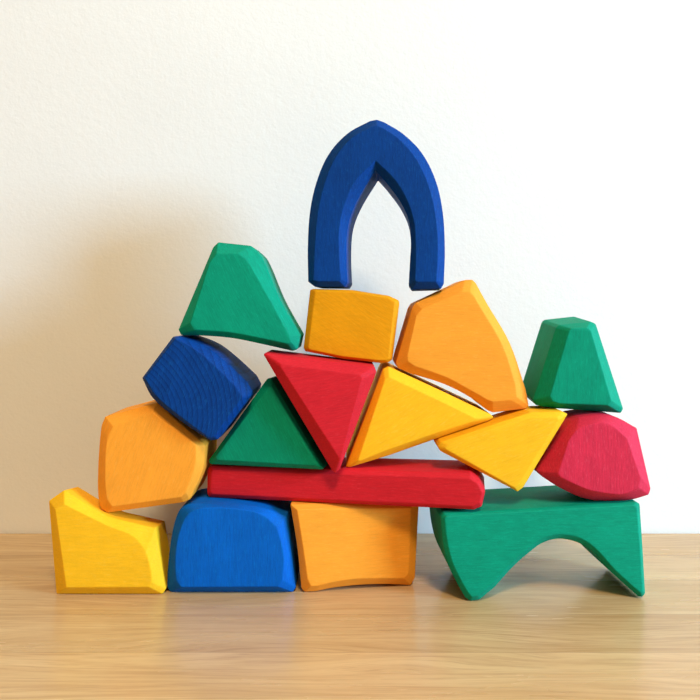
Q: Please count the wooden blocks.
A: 17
